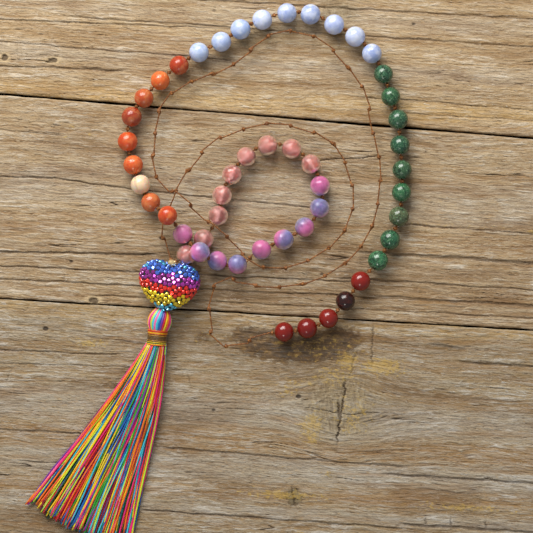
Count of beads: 50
